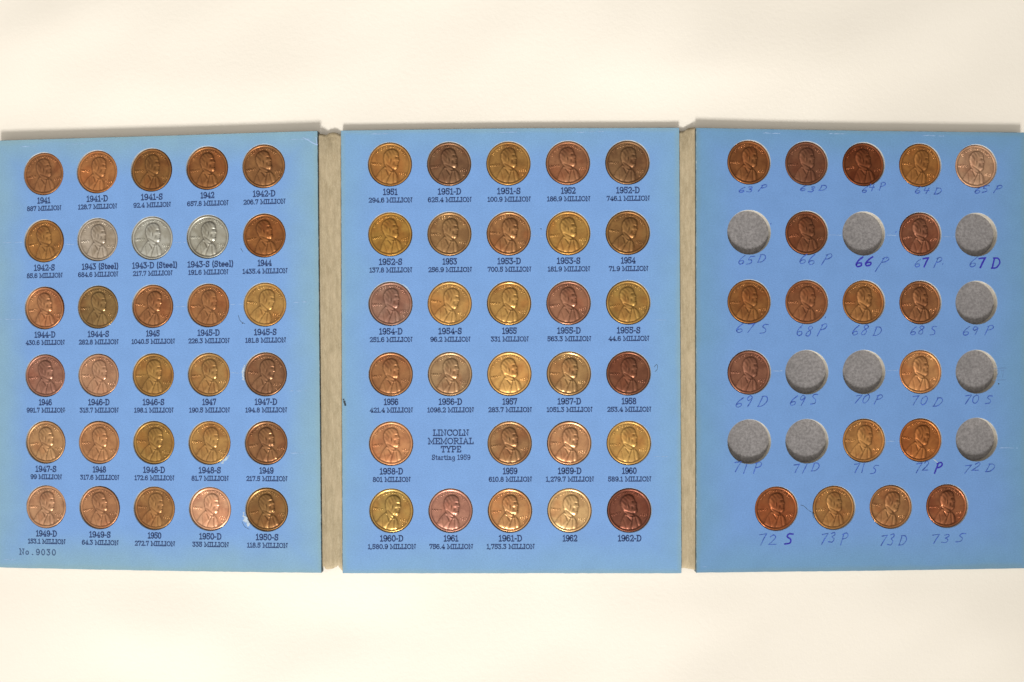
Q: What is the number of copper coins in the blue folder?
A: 75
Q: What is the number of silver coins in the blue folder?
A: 3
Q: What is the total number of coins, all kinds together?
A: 78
